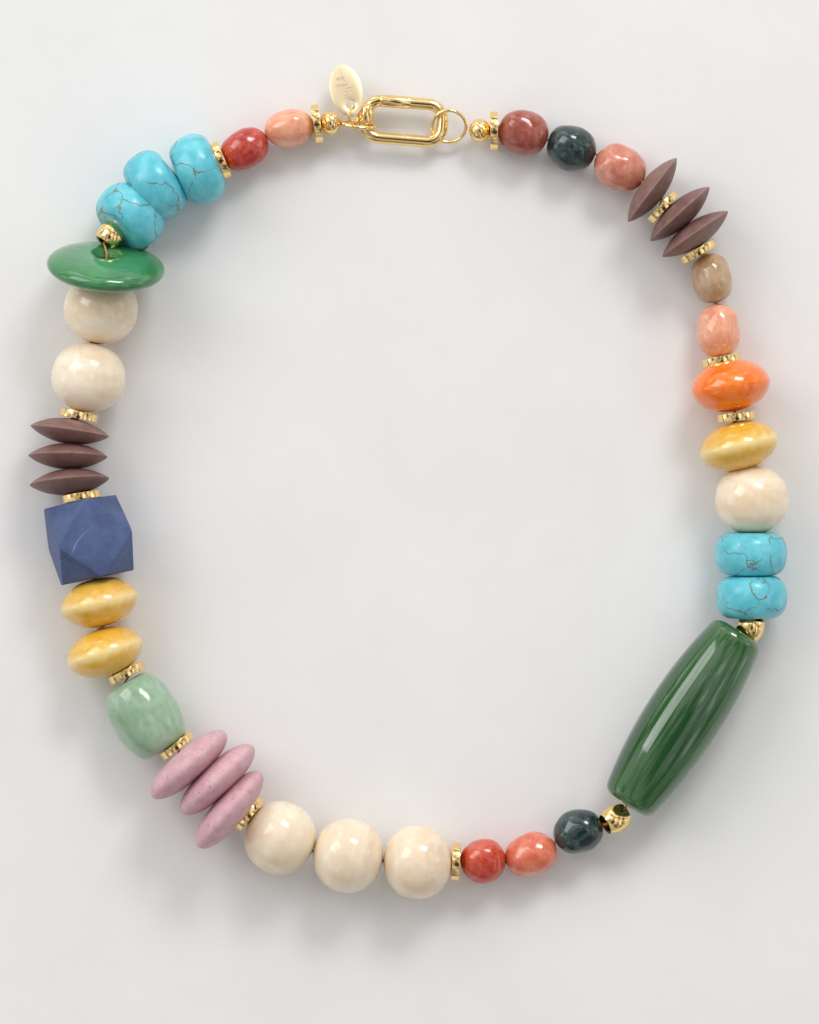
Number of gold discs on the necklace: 13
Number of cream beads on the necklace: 6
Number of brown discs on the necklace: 6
